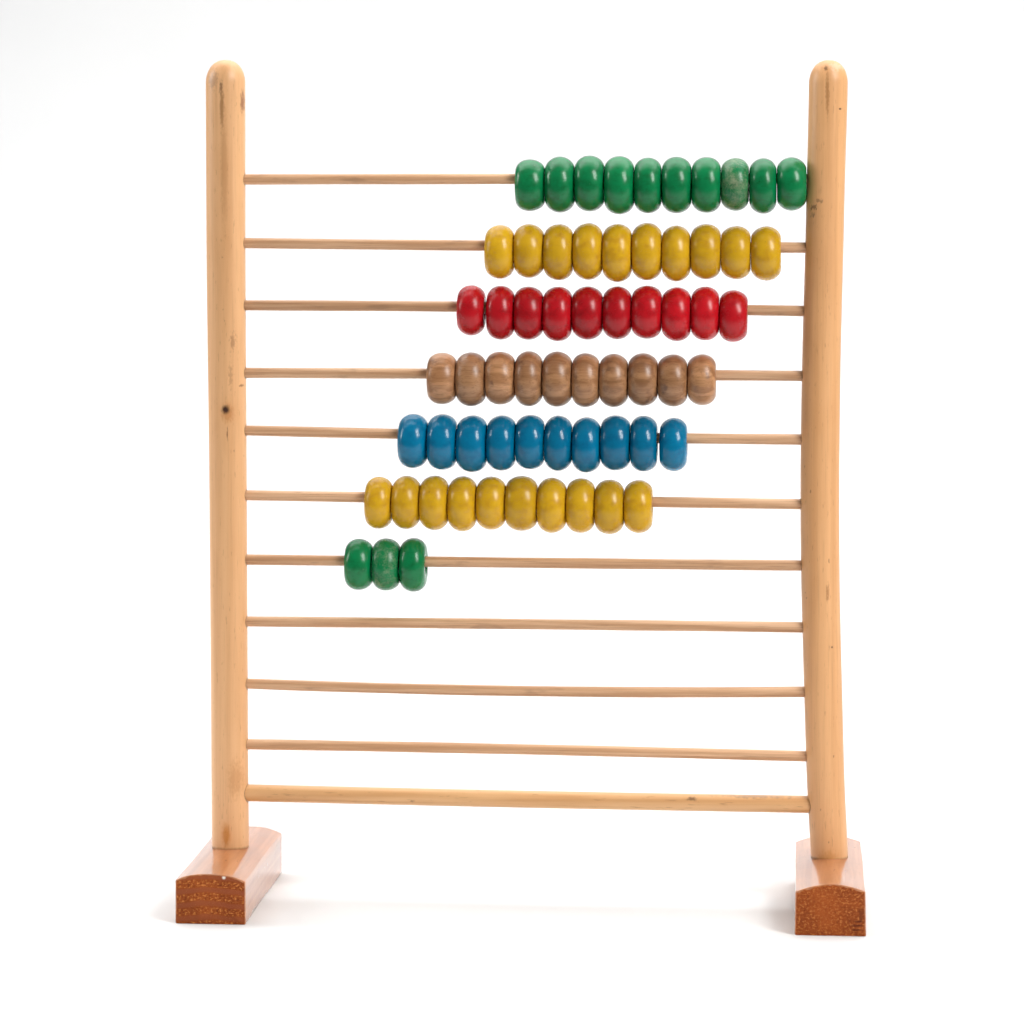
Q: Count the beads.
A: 63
